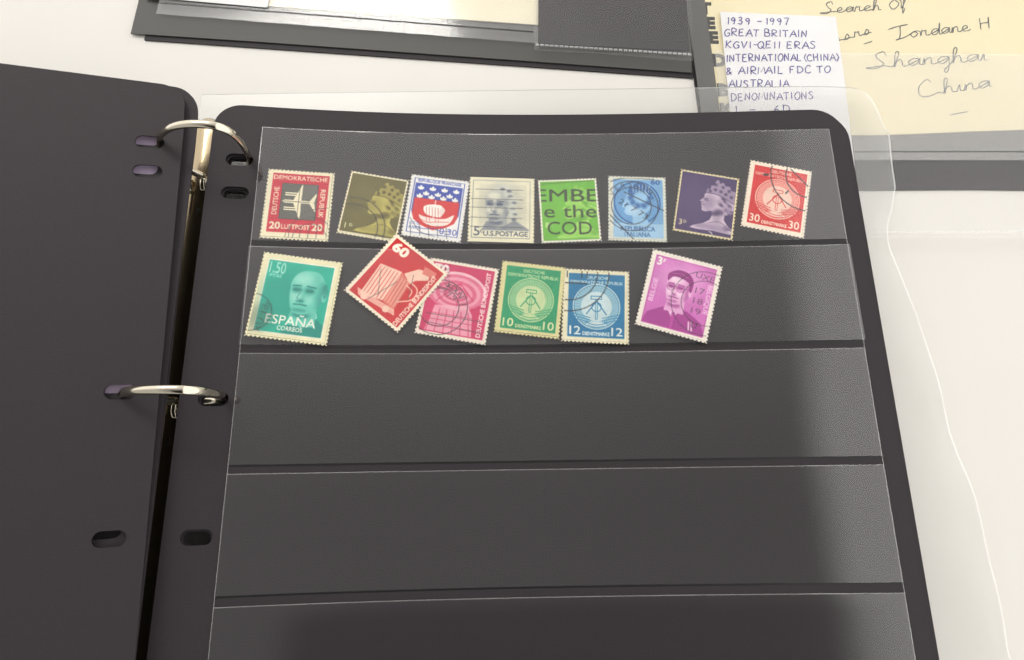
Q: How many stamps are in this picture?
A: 14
